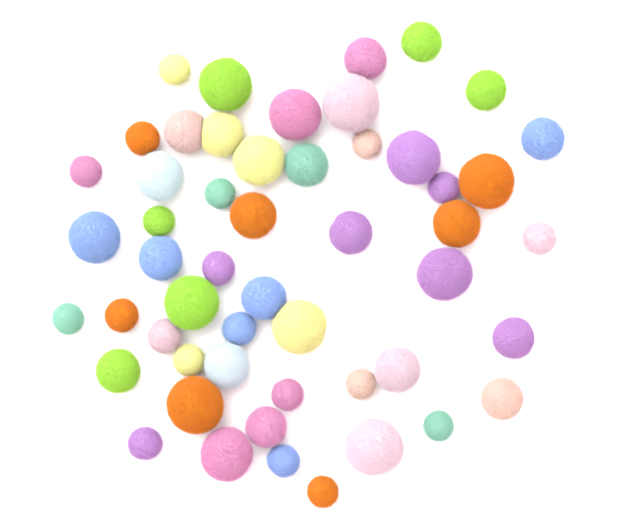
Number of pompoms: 52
